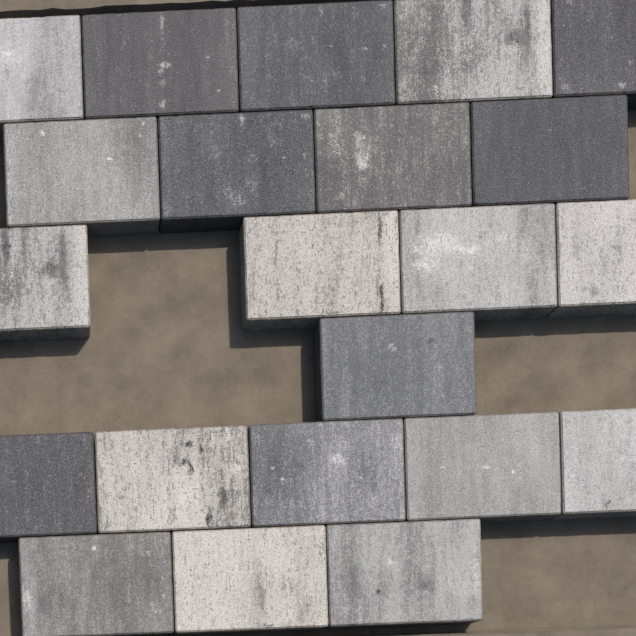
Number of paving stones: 22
